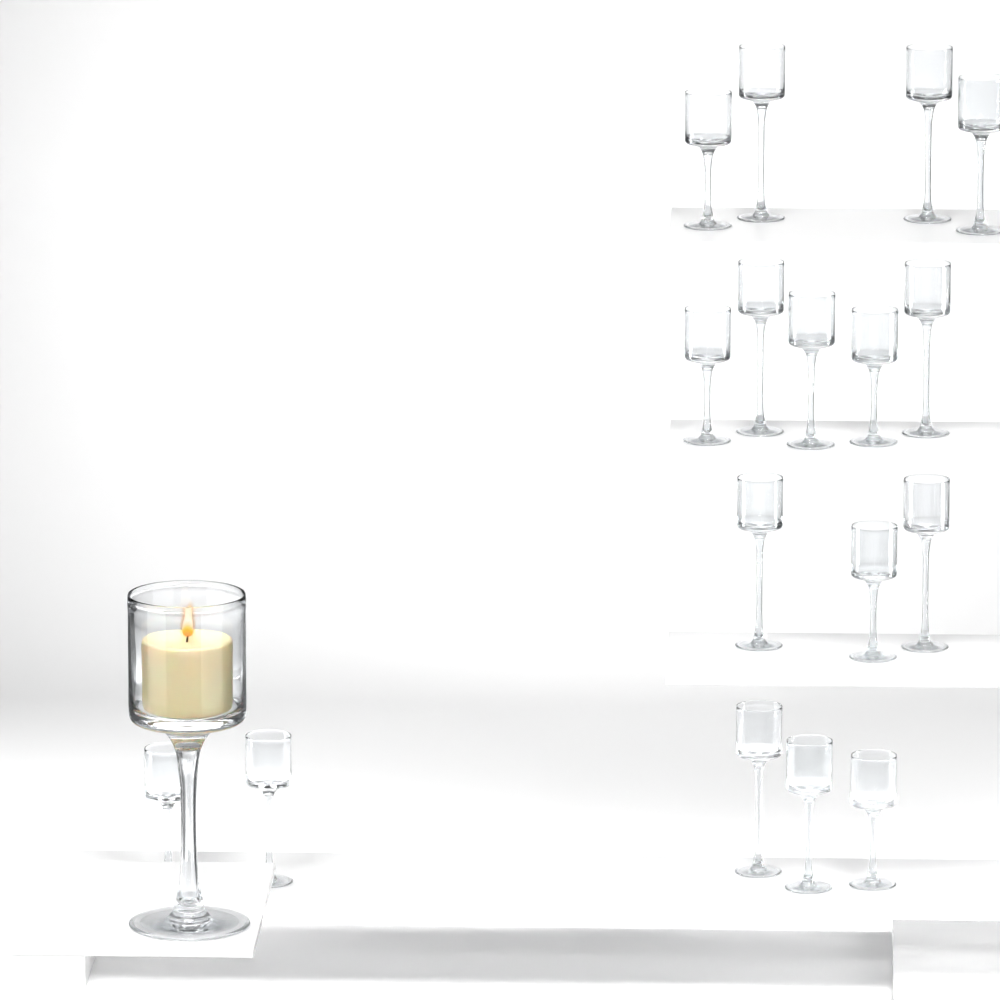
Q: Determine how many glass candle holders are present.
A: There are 18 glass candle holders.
